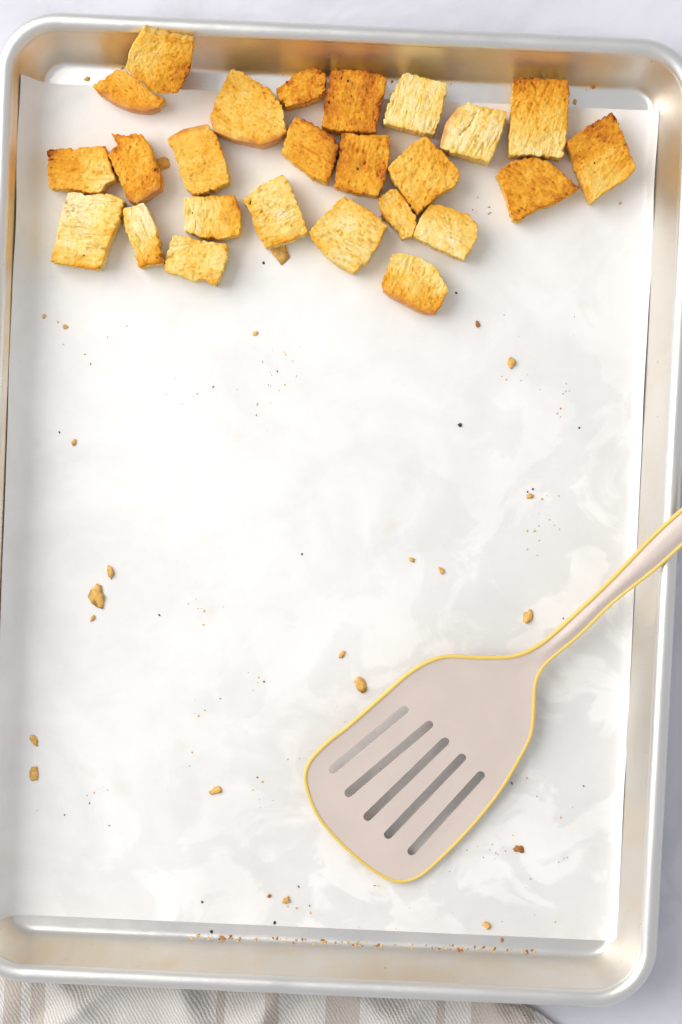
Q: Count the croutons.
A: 25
